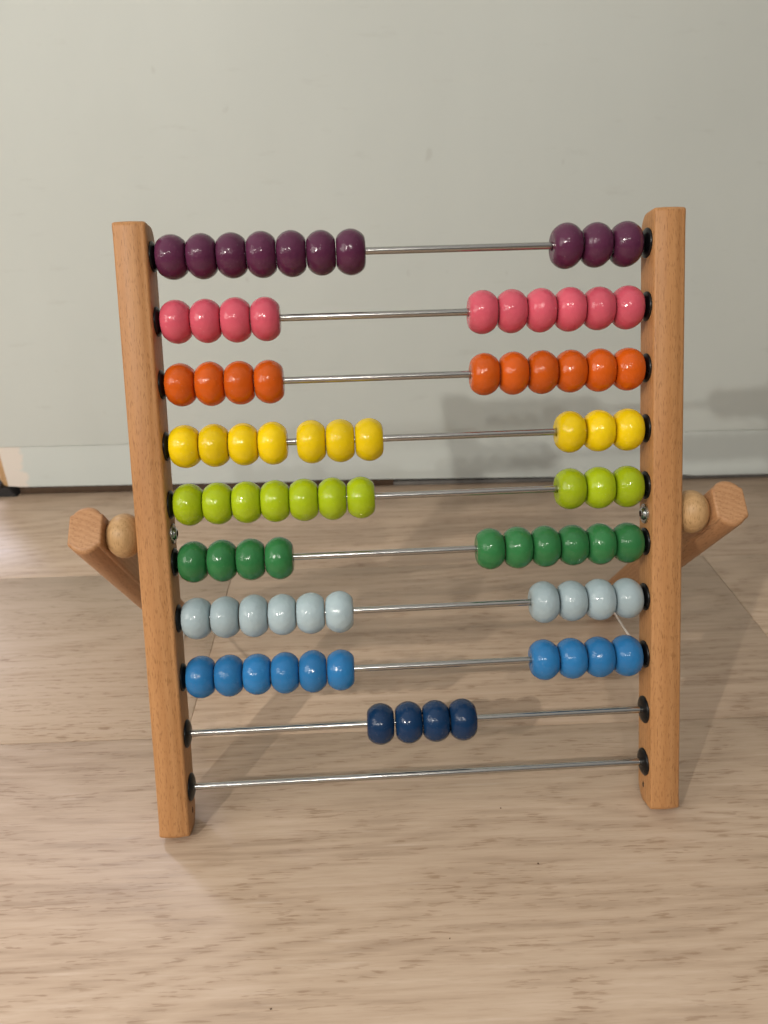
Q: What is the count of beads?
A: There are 84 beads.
